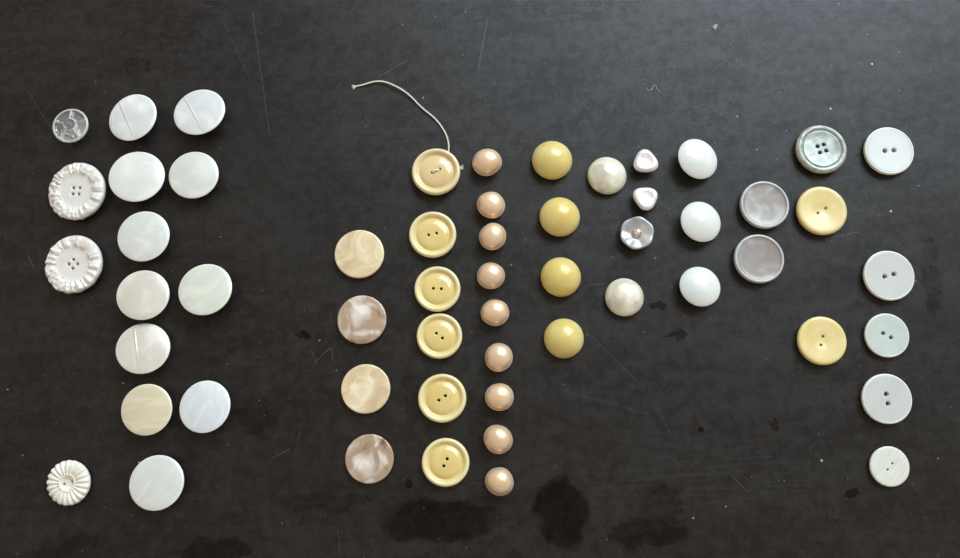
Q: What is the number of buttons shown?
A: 56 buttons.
